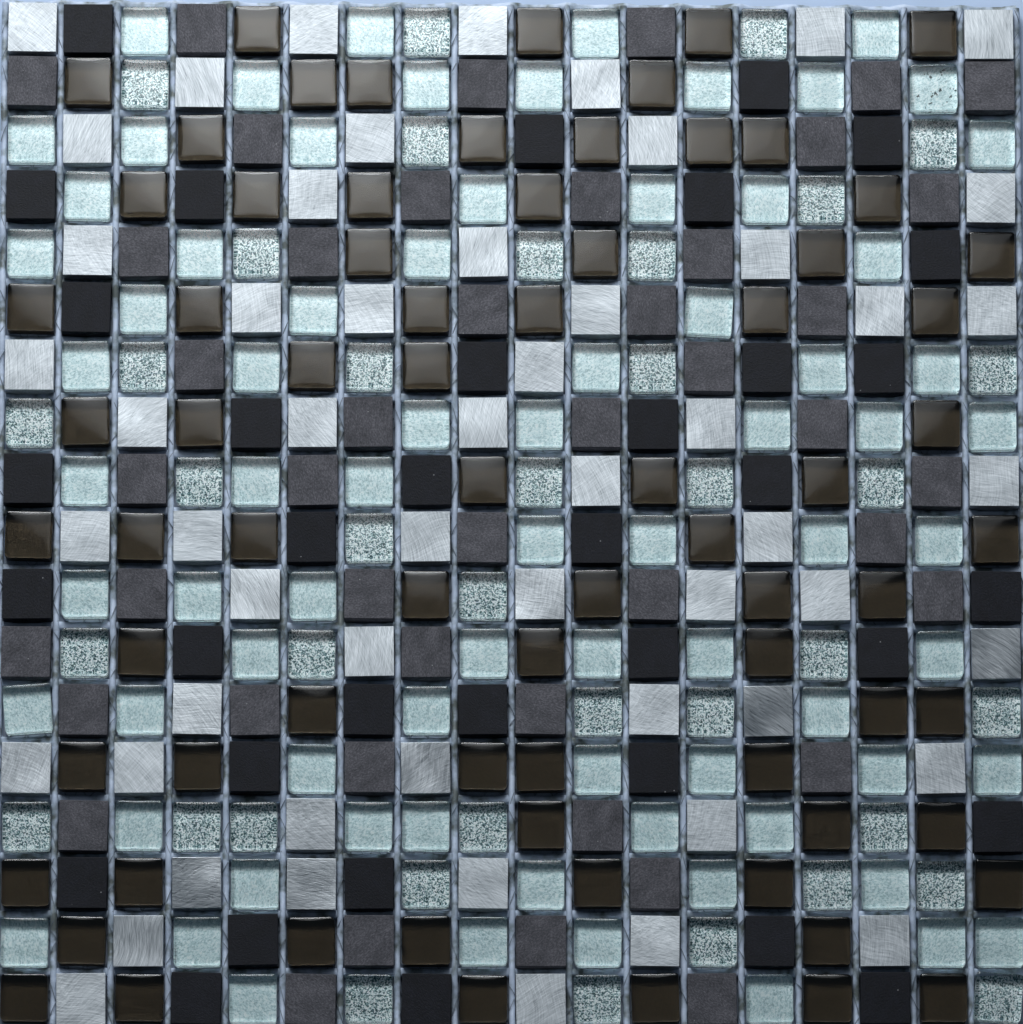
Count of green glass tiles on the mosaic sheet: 114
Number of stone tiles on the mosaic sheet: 81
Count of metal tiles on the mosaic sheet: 55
